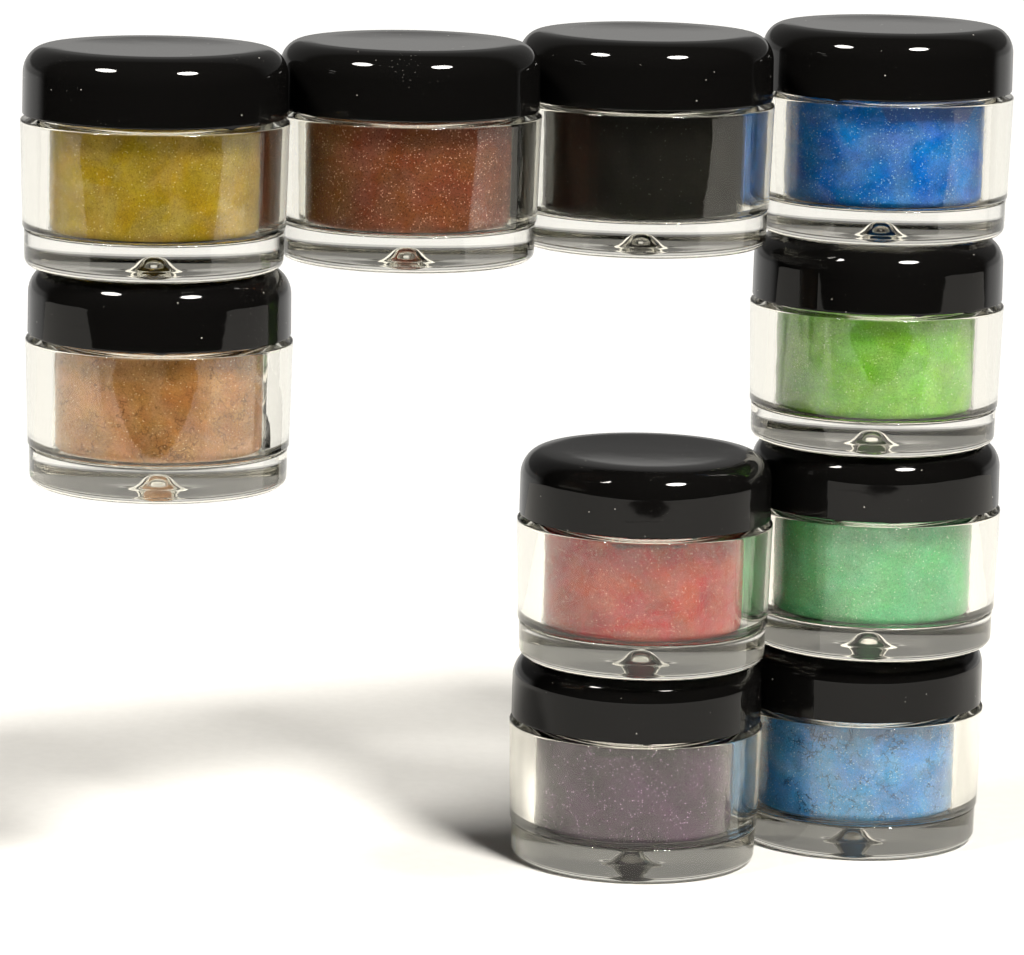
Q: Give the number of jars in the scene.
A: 10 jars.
